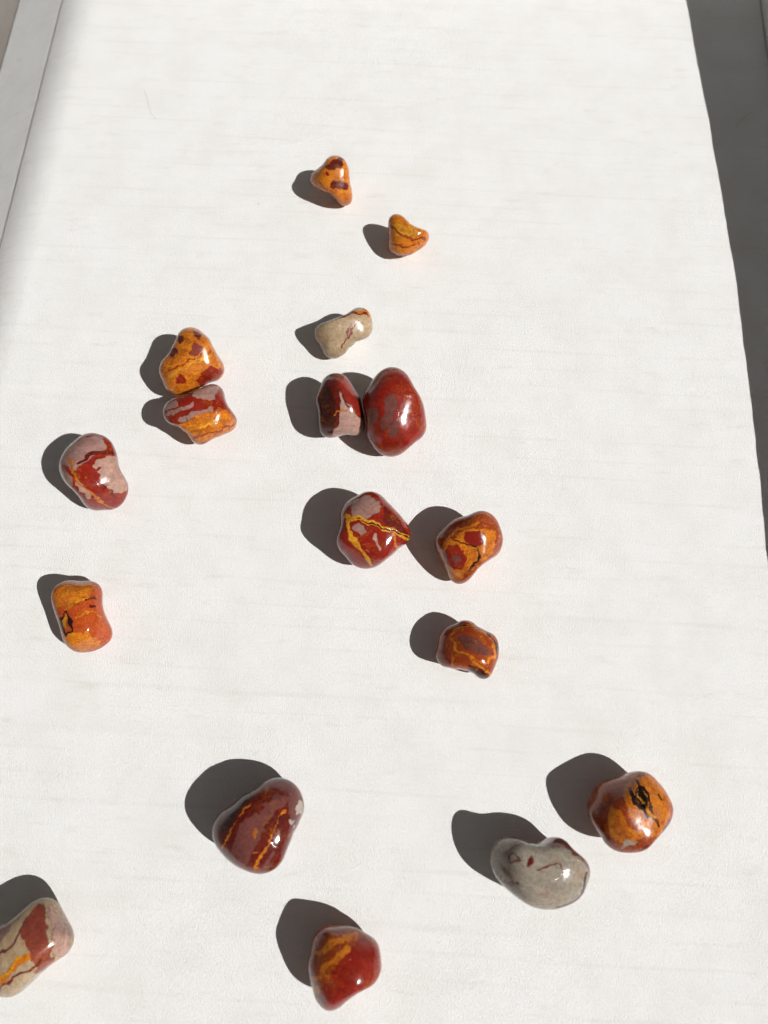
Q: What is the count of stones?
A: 17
